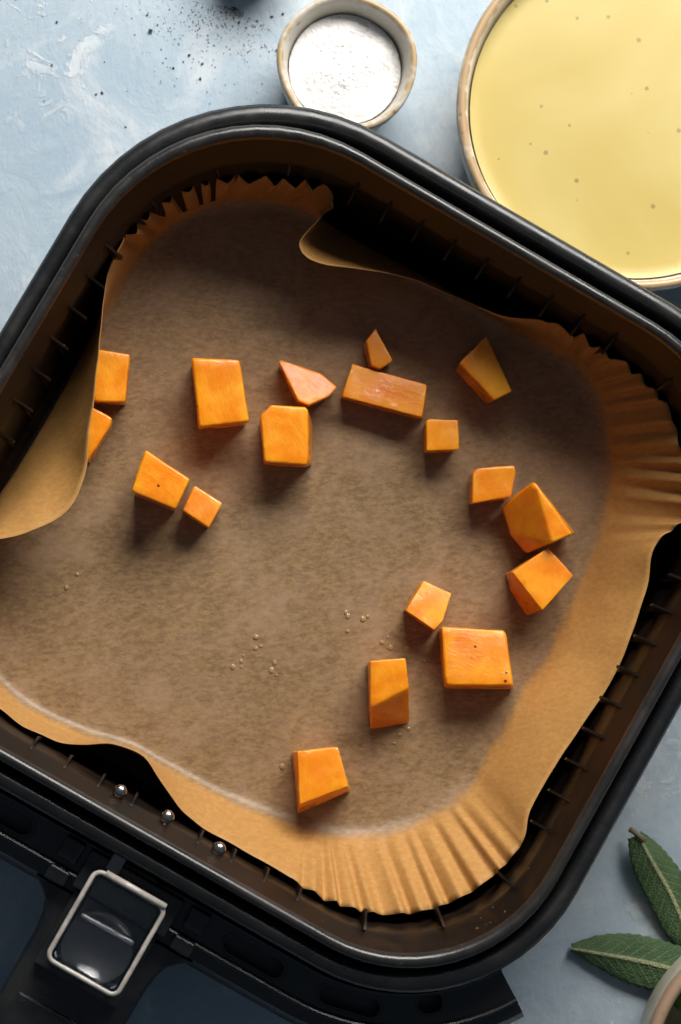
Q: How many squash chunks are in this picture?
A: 18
